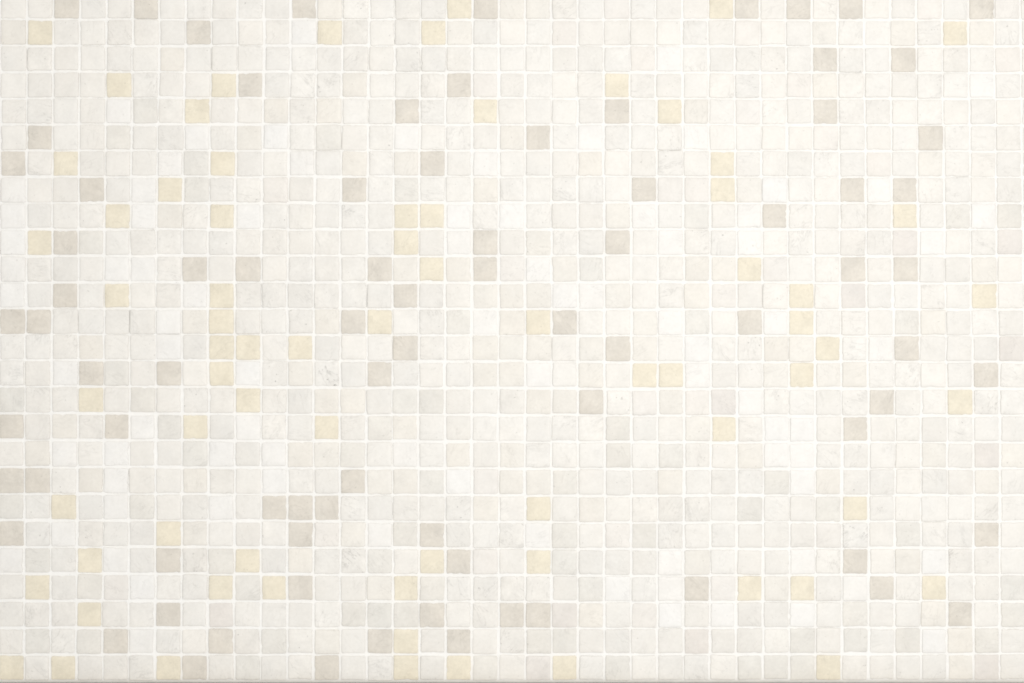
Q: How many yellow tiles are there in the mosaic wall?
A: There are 72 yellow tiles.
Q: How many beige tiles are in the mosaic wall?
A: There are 82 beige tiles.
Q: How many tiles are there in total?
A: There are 154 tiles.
